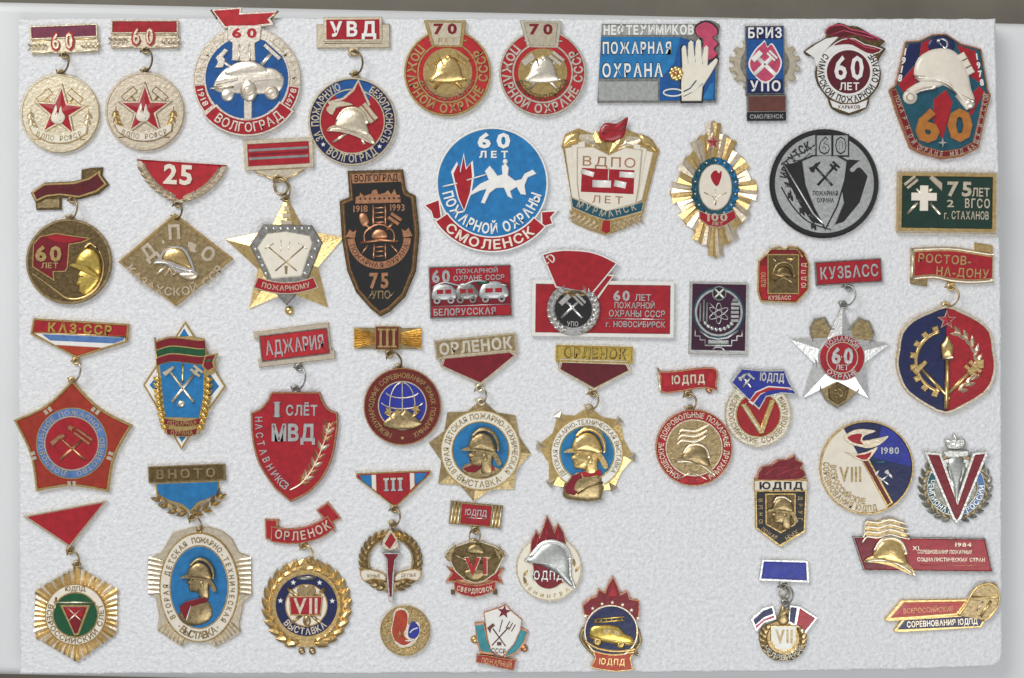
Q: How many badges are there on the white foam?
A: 48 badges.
